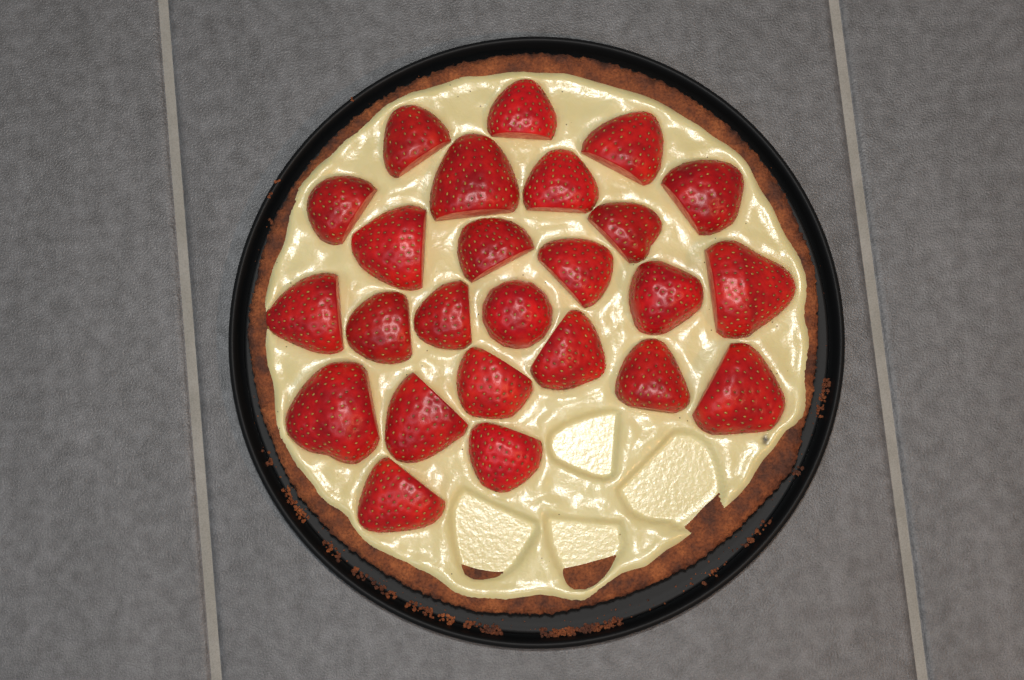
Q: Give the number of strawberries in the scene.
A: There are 25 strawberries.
